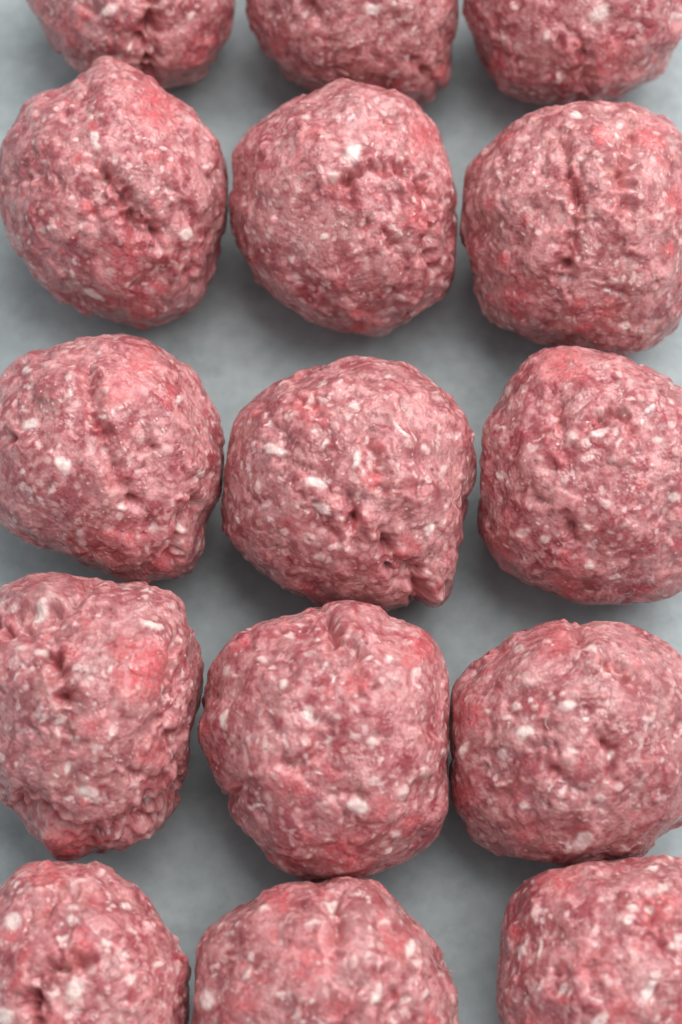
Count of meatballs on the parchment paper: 15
